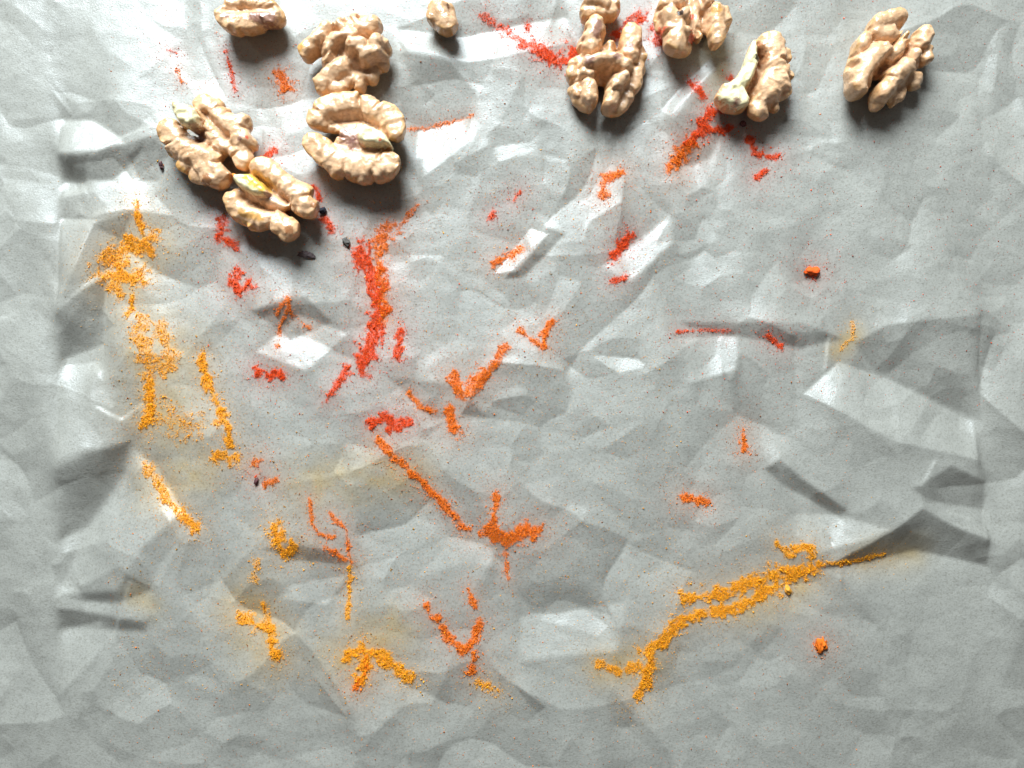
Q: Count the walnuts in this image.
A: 11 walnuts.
